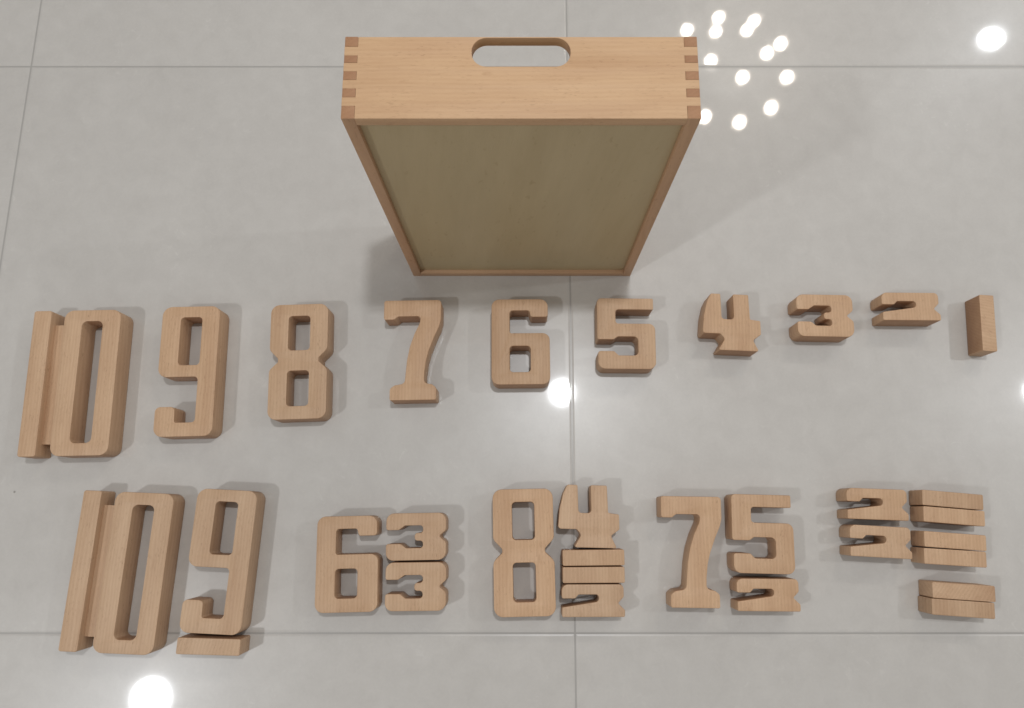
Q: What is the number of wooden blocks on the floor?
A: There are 32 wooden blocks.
